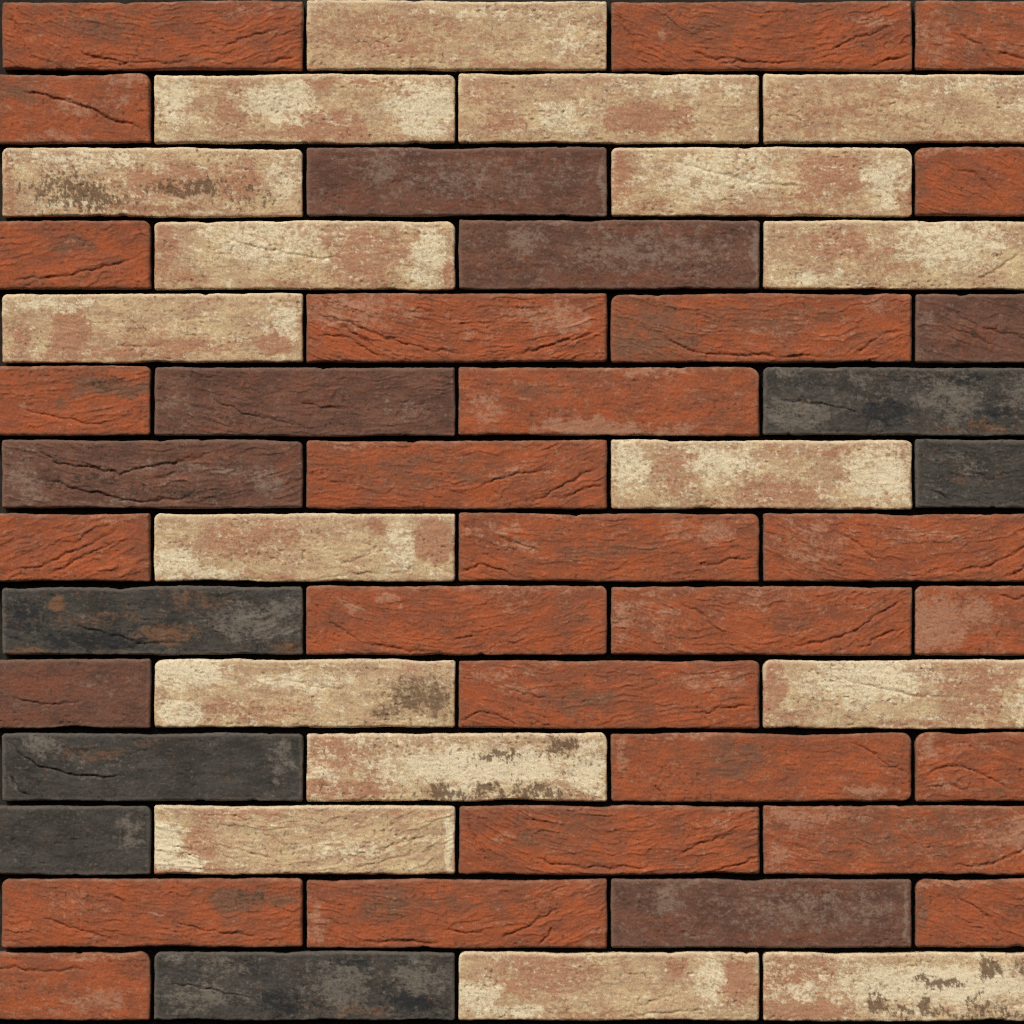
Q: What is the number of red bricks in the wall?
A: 26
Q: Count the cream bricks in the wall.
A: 17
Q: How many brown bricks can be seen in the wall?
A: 7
